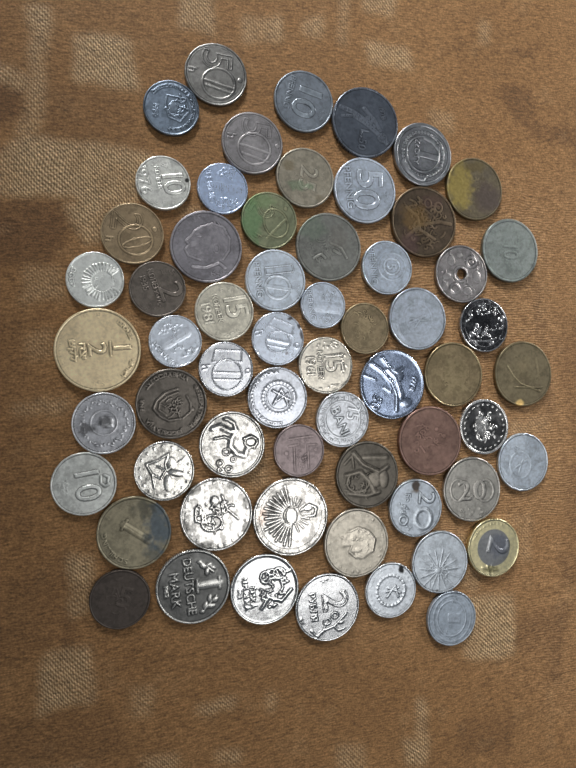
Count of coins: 61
